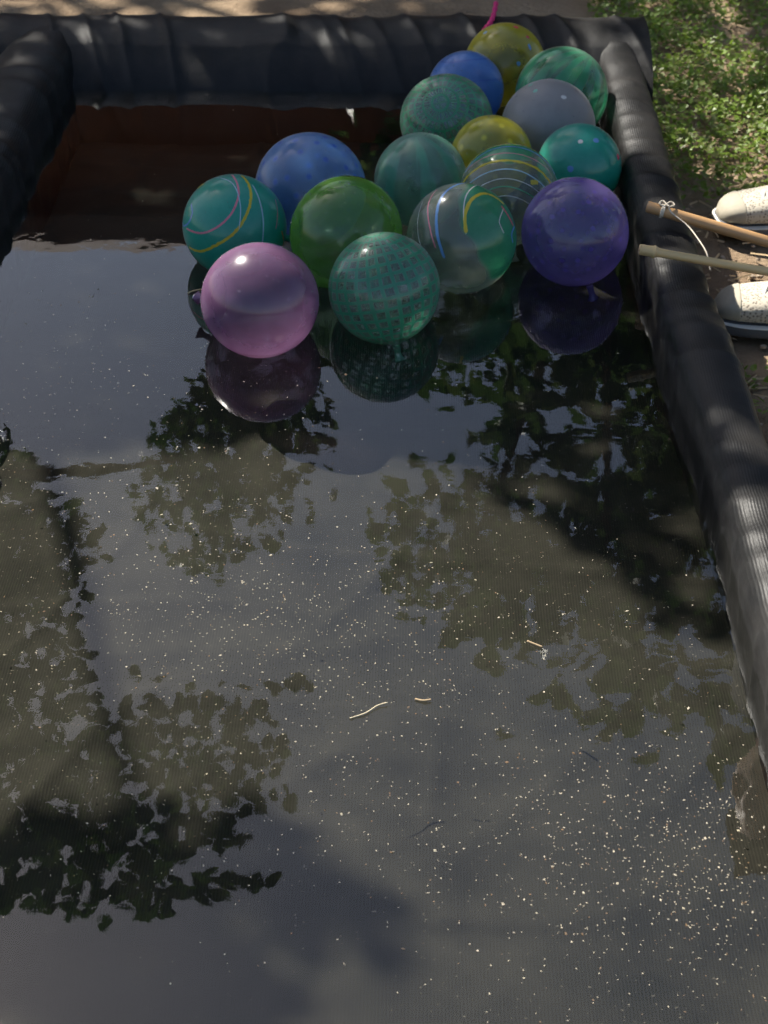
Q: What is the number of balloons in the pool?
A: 16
